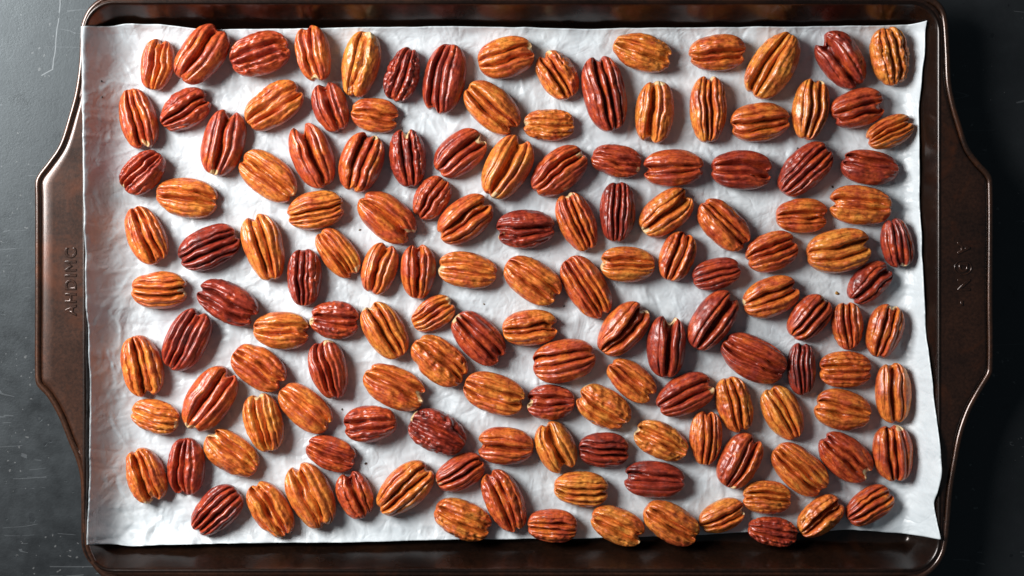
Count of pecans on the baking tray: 142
